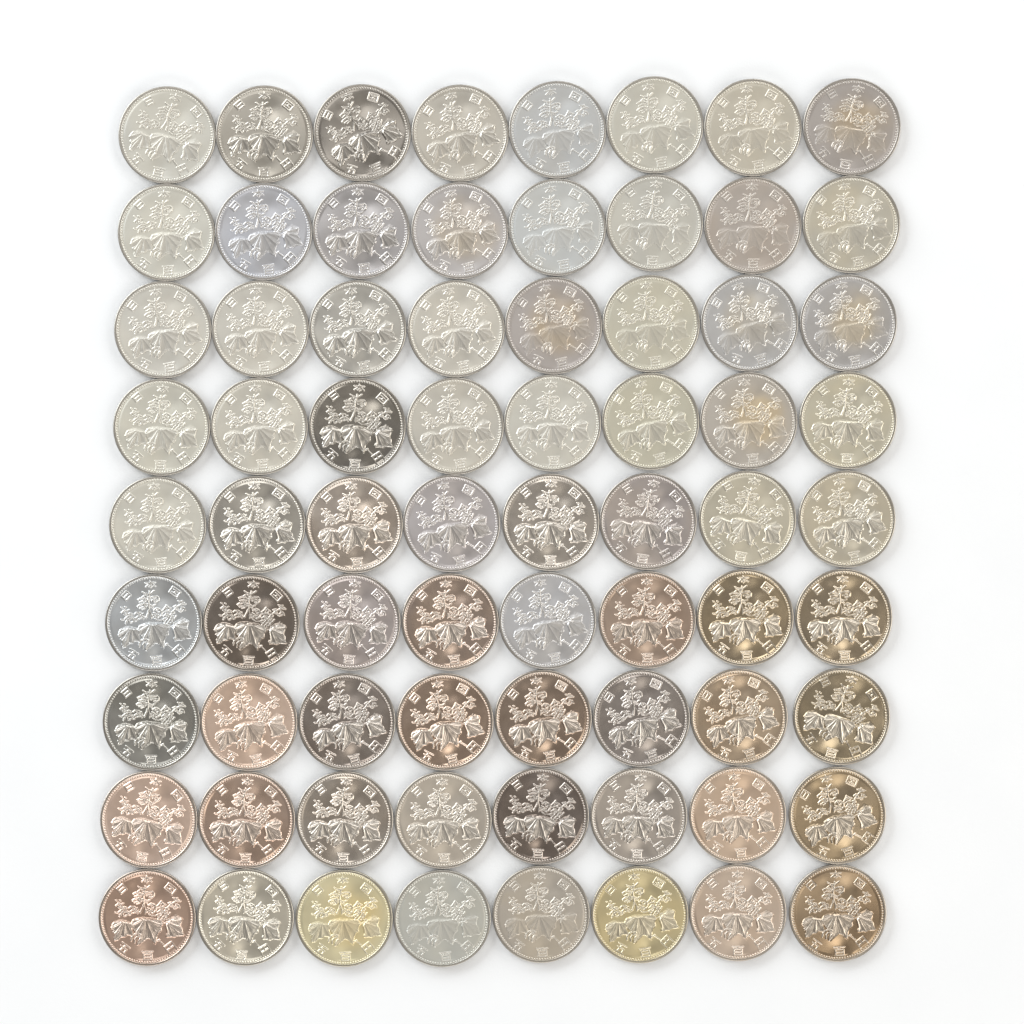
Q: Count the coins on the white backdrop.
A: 72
